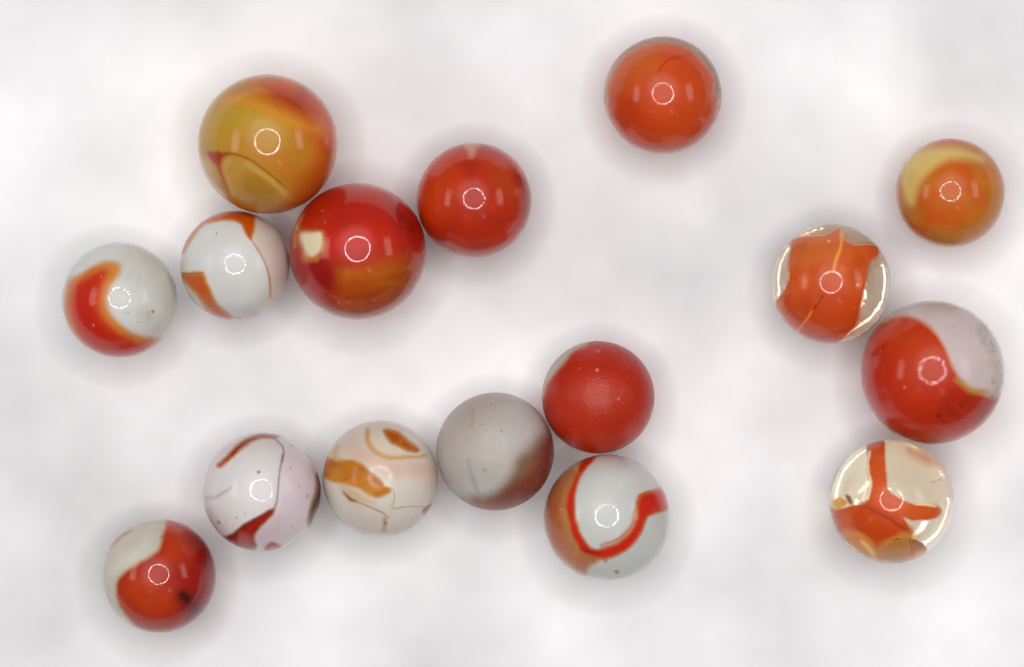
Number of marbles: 16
